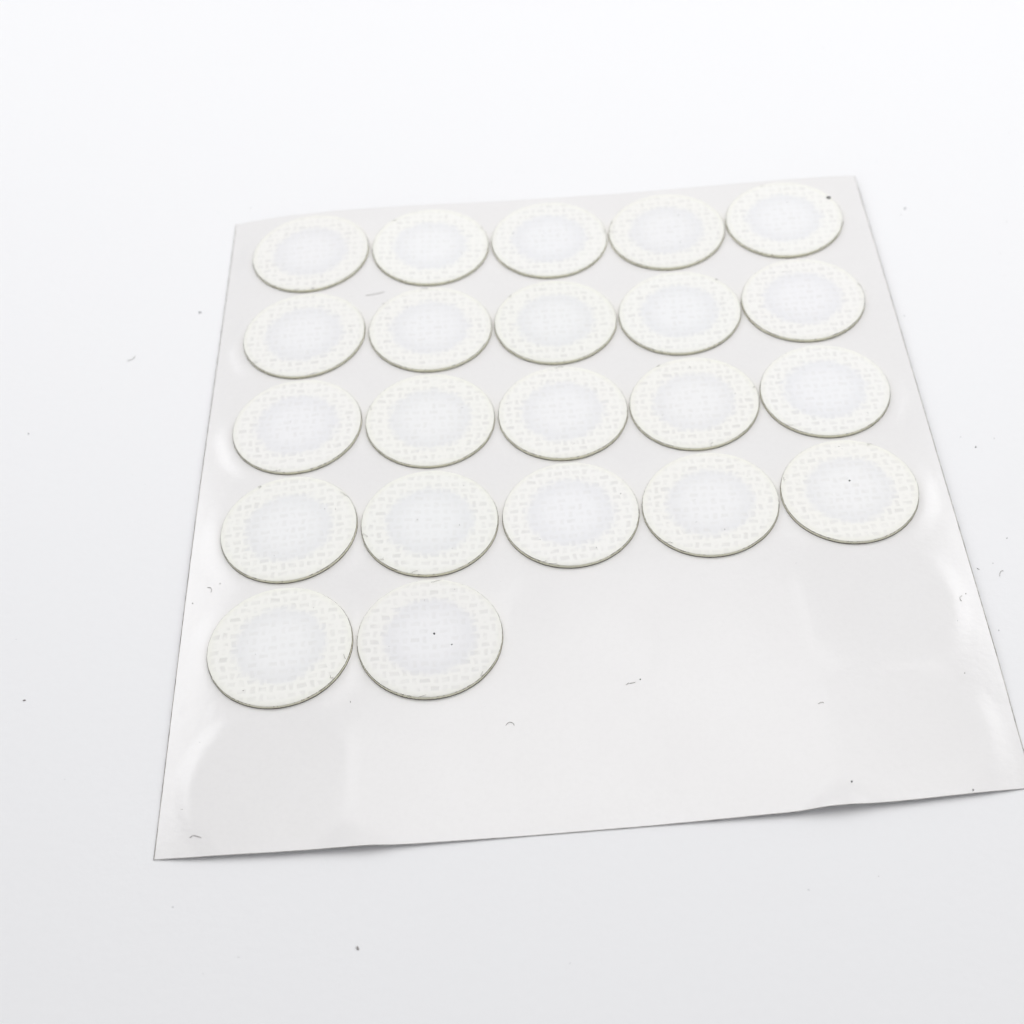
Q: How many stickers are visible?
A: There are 22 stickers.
